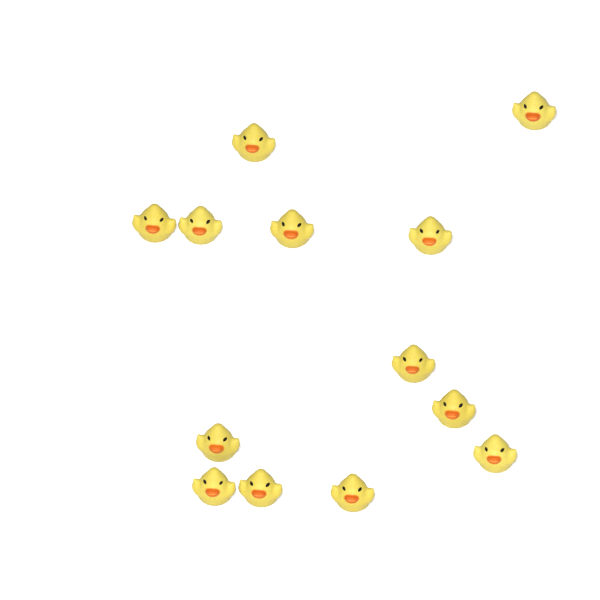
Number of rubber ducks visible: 13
